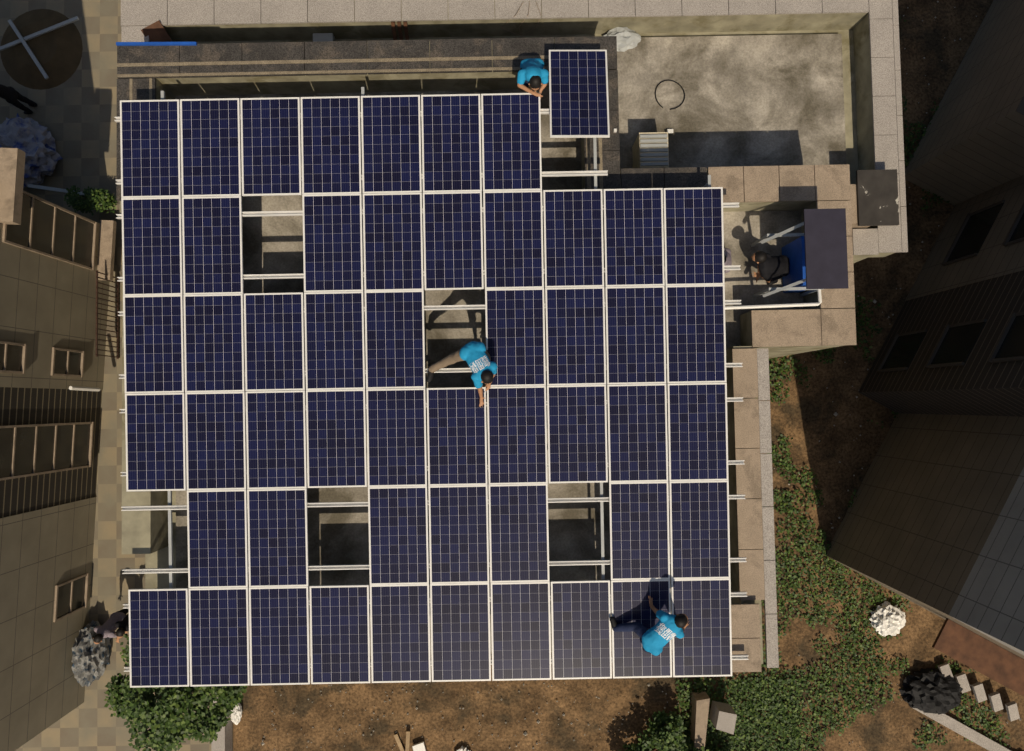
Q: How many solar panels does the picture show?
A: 53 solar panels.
